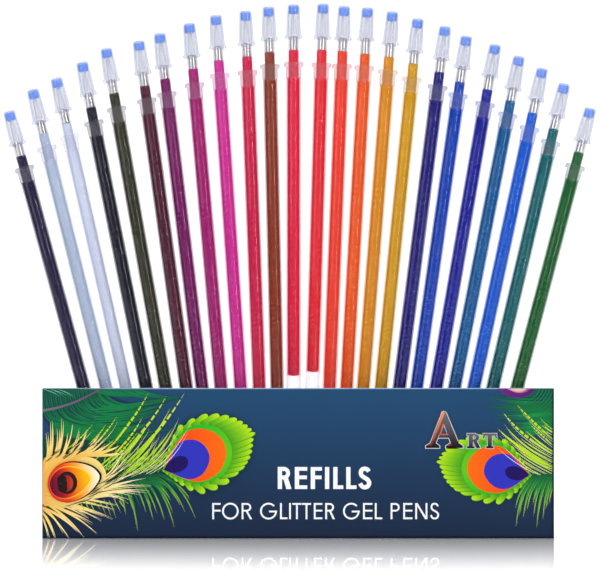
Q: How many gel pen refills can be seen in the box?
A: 24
